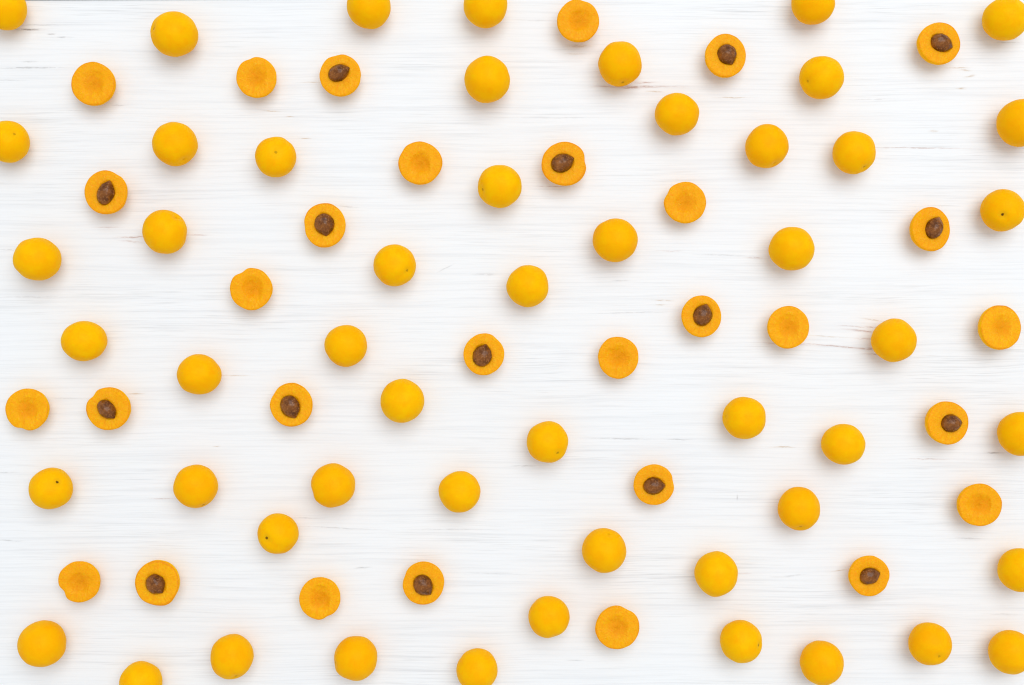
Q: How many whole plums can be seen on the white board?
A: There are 52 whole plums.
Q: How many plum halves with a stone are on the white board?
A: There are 16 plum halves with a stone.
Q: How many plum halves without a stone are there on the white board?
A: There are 14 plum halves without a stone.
